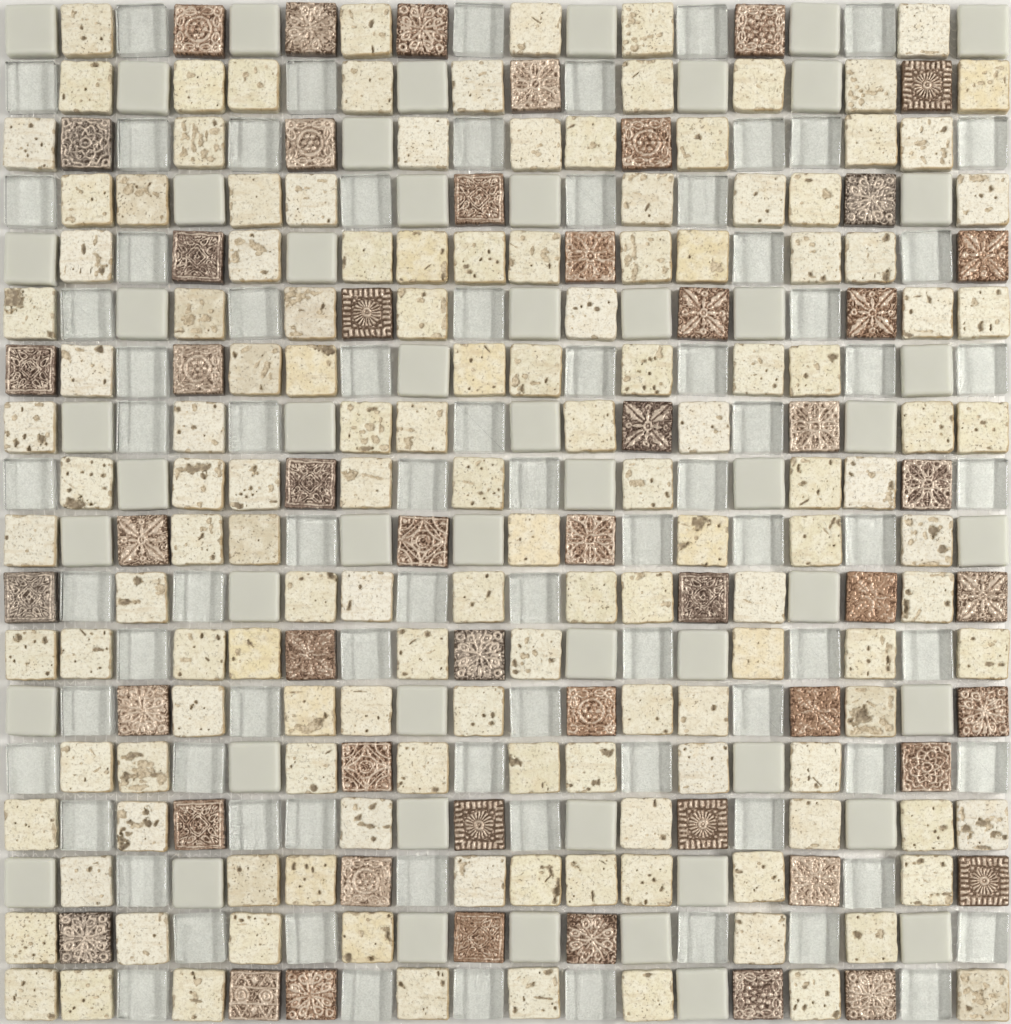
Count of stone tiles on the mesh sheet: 140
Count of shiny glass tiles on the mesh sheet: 80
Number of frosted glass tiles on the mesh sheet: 53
